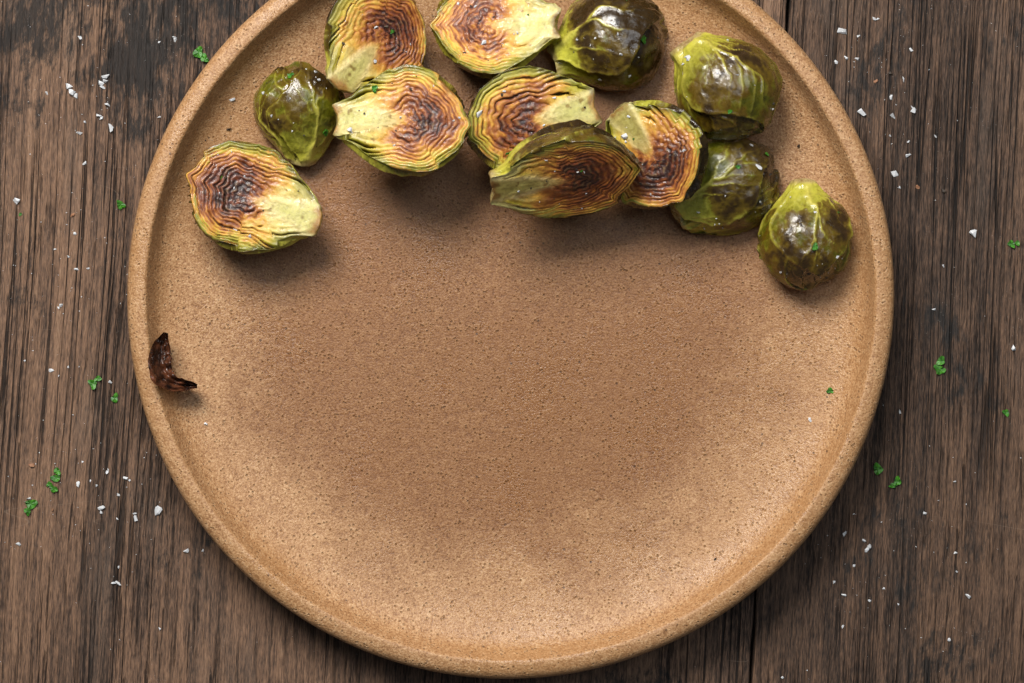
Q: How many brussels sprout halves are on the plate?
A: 12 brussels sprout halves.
